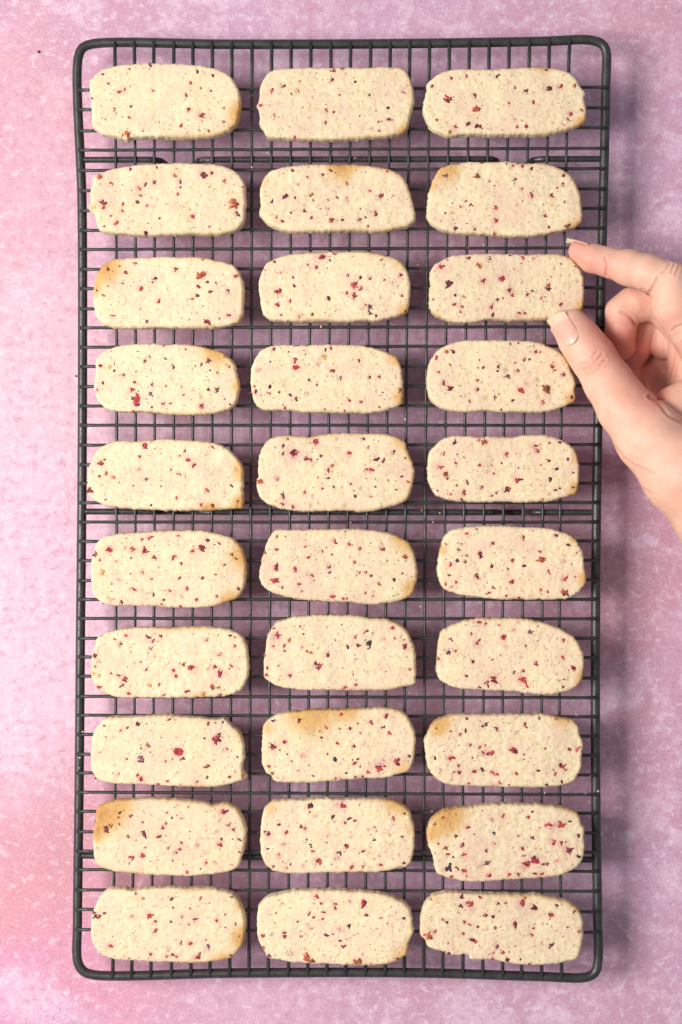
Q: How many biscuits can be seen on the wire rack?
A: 30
